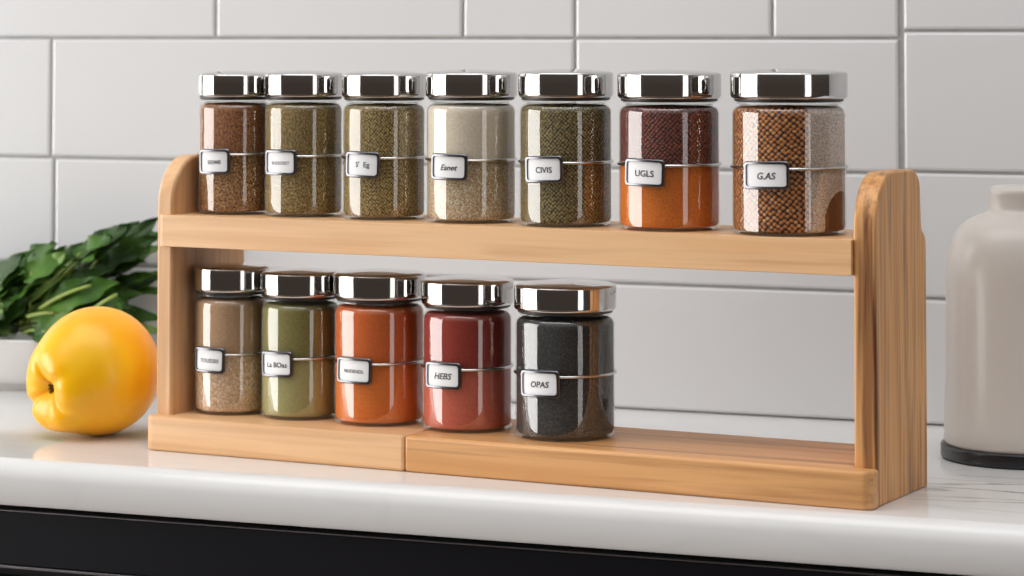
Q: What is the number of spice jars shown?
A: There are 12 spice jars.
